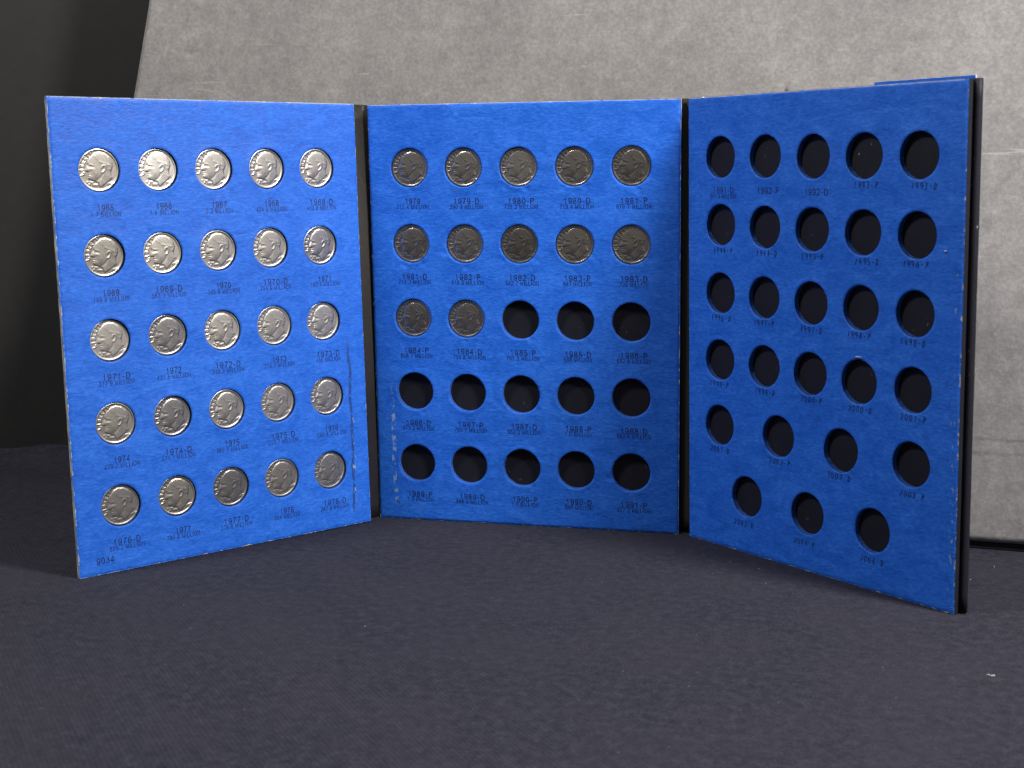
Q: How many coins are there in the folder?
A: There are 37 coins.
